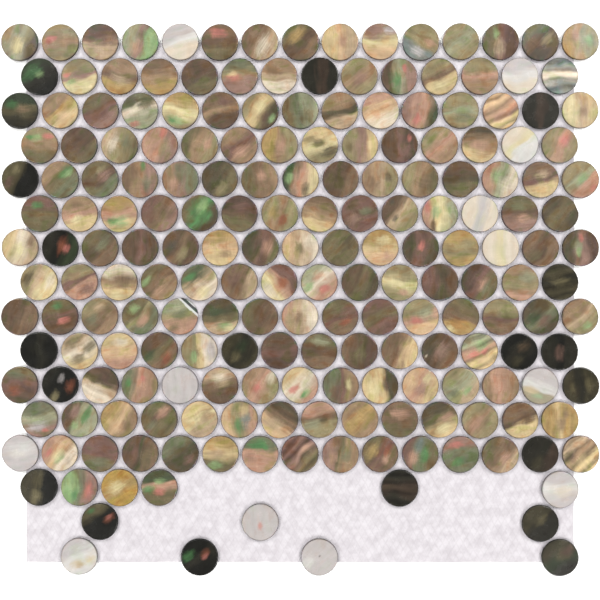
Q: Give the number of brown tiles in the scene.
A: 170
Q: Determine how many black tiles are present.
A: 20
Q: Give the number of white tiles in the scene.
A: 12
